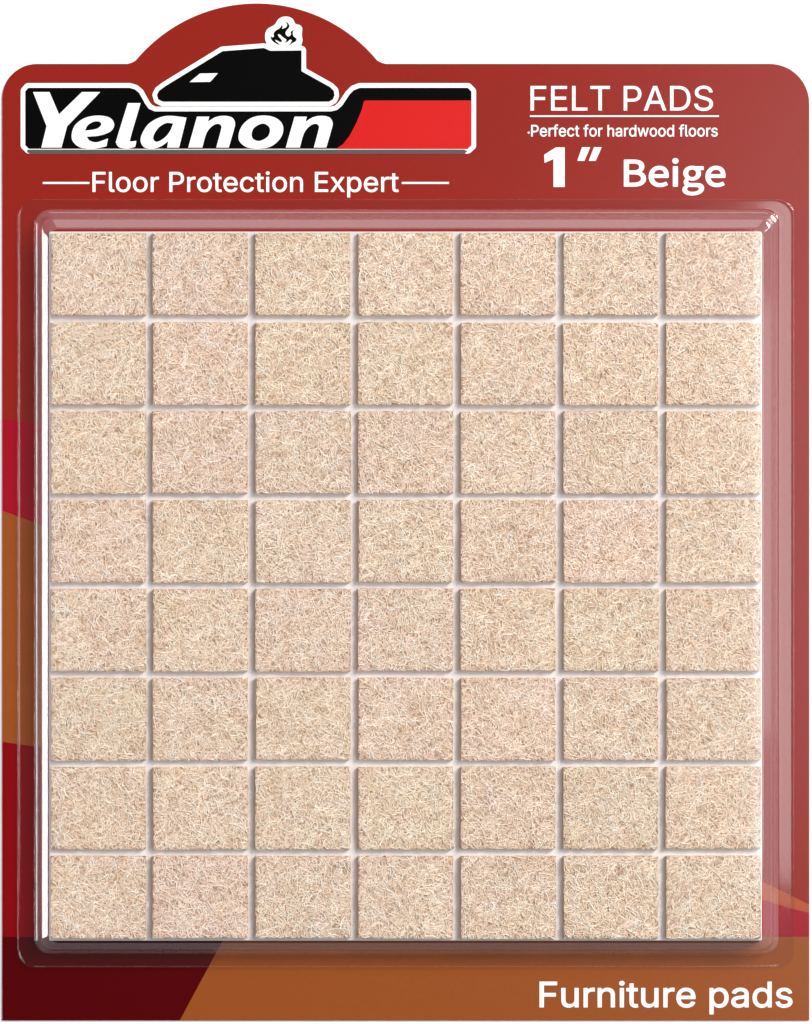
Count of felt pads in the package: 56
